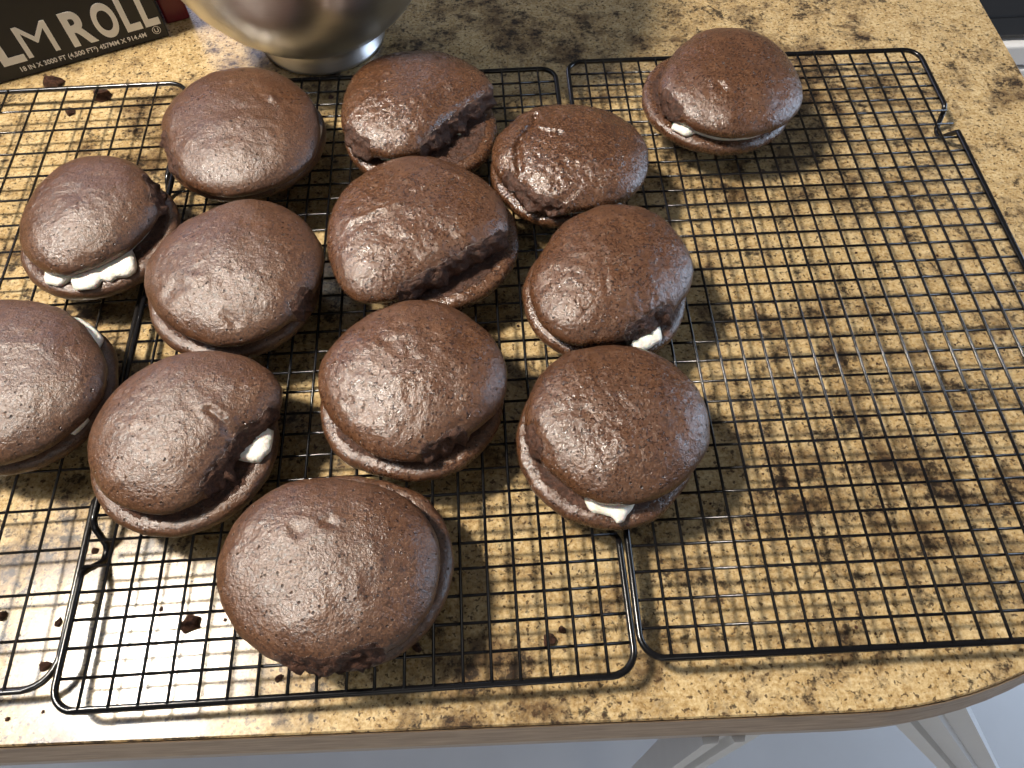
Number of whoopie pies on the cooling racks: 13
